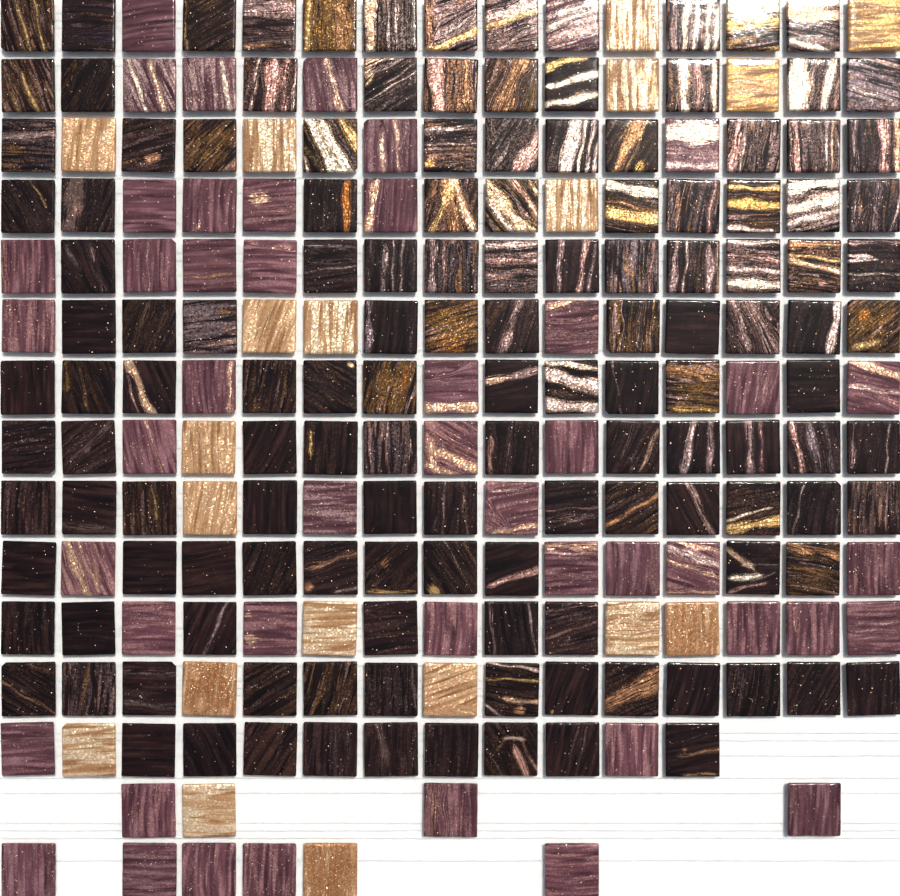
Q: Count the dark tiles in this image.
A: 136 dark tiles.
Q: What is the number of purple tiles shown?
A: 47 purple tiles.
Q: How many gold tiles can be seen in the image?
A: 19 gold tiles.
